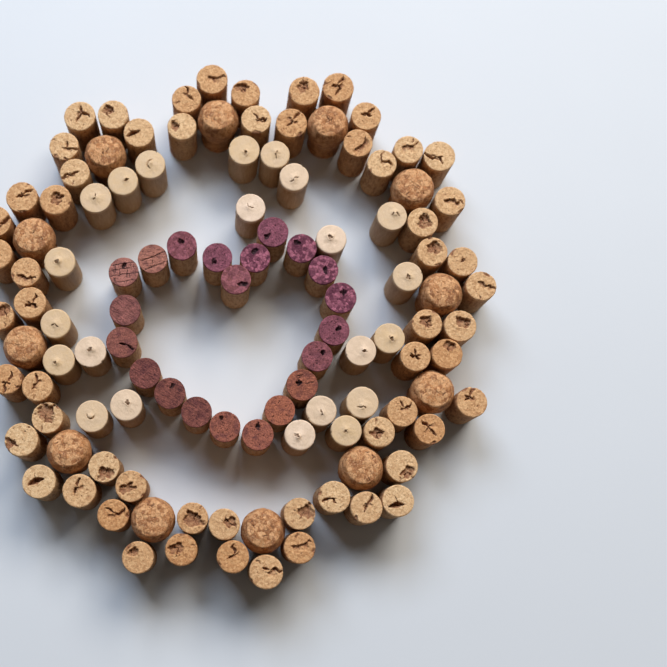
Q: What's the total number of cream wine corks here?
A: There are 22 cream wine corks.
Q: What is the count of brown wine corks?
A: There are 59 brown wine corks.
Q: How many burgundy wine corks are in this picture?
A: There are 21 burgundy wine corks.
